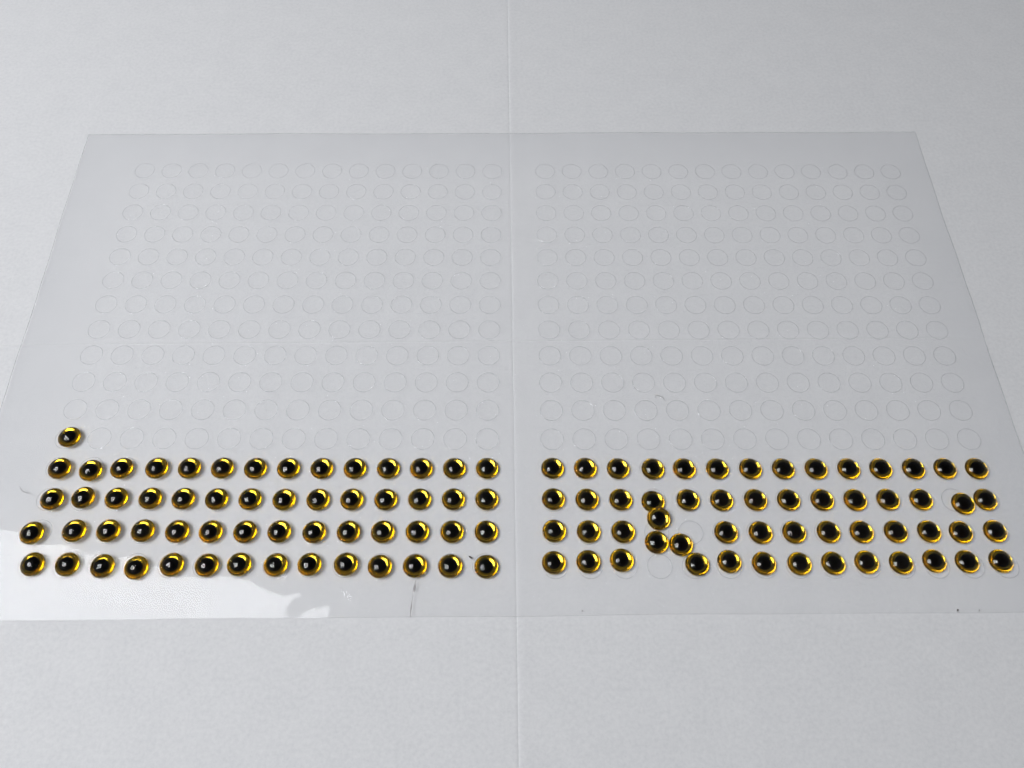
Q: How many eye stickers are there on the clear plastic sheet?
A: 113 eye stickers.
